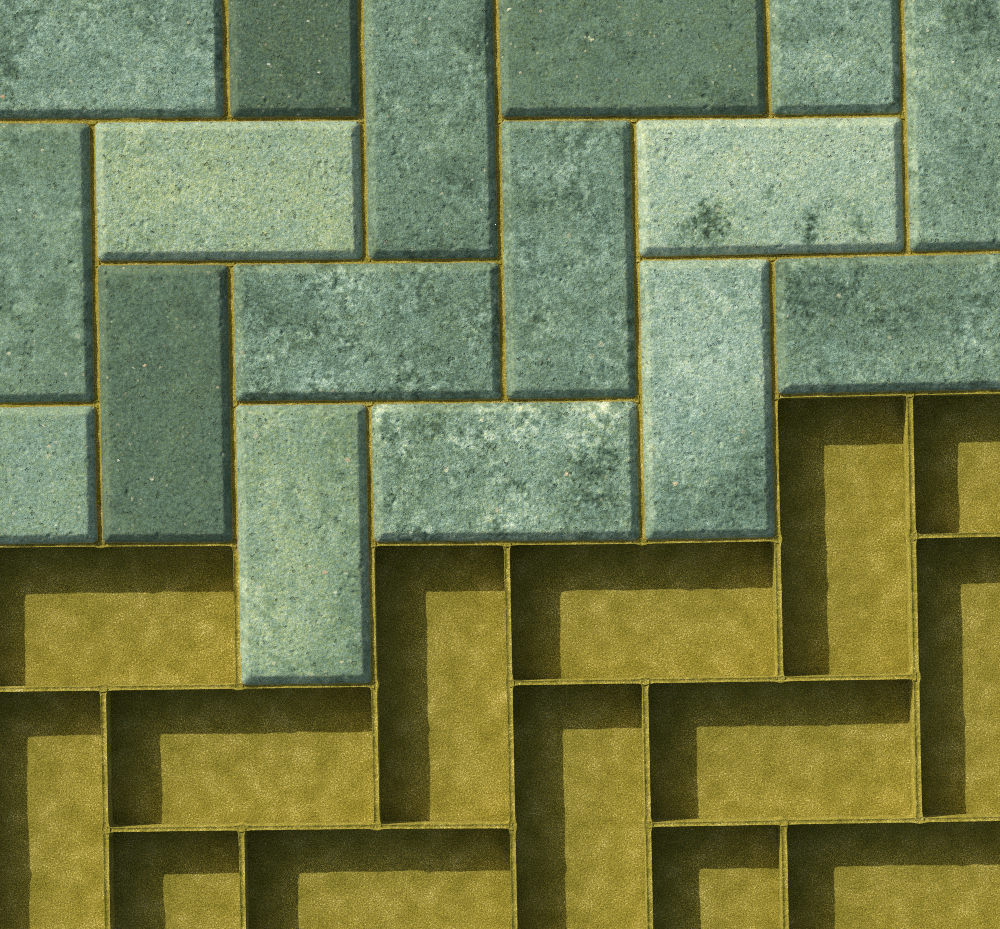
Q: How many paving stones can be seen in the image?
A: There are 17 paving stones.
